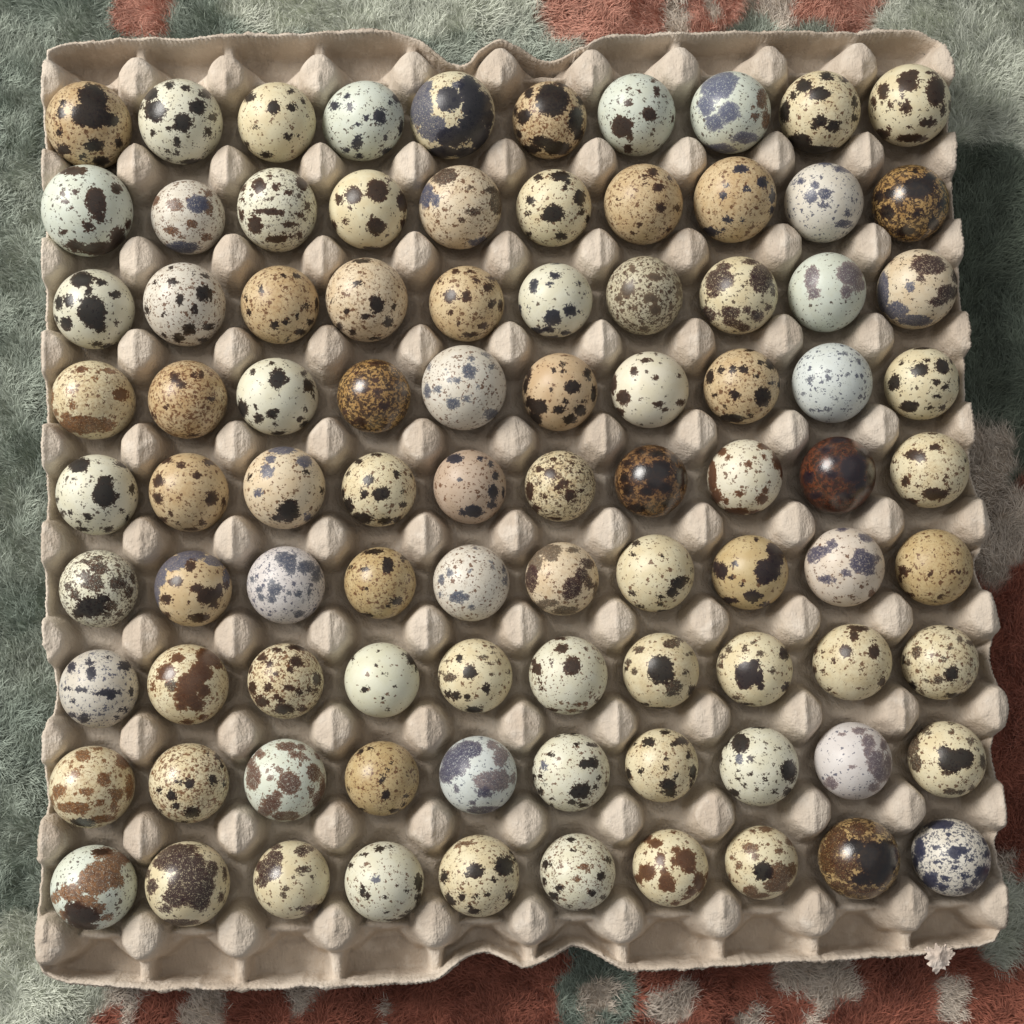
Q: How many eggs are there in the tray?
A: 90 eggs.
